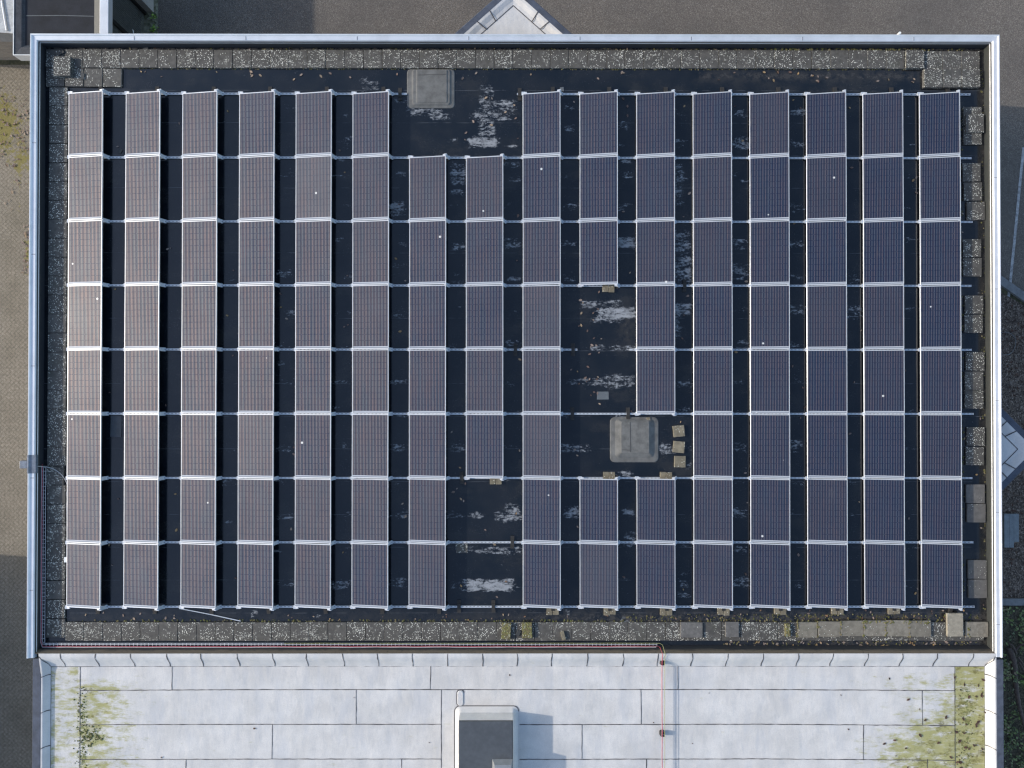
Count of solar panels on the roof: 120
